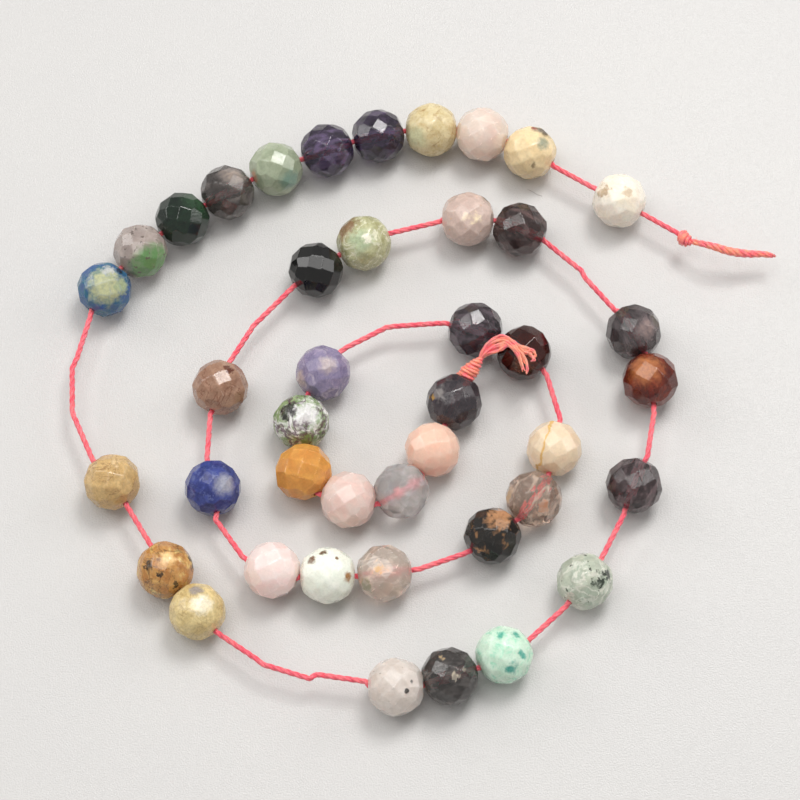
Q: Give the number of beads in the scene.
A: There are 42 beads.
